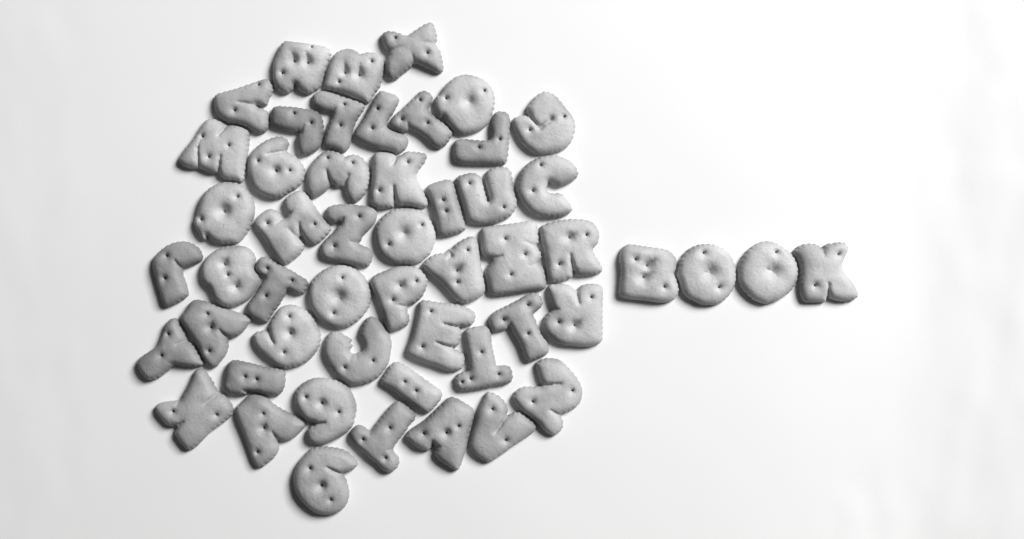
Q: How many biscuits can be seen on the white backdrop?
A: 52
